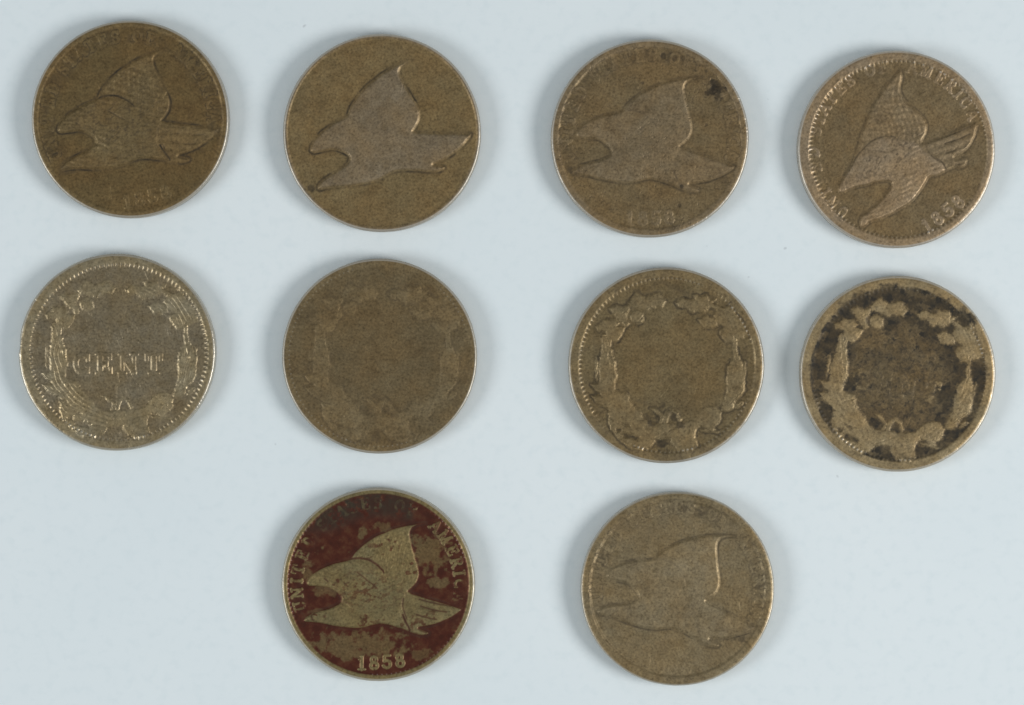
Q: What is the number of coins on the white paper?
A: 10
